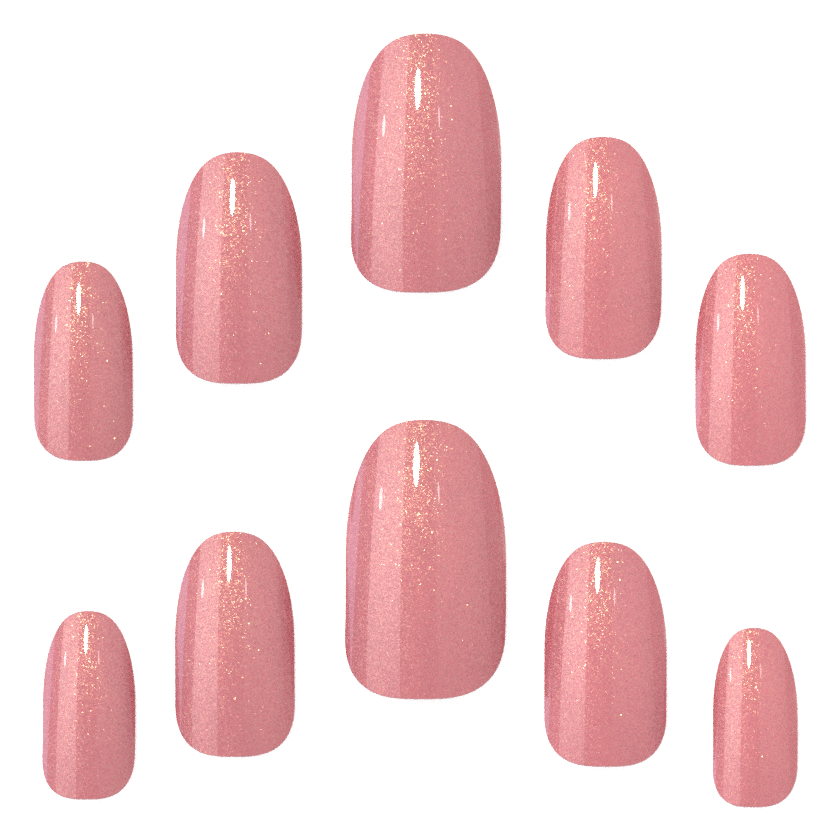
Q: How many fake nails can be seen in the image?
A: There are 10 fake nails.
